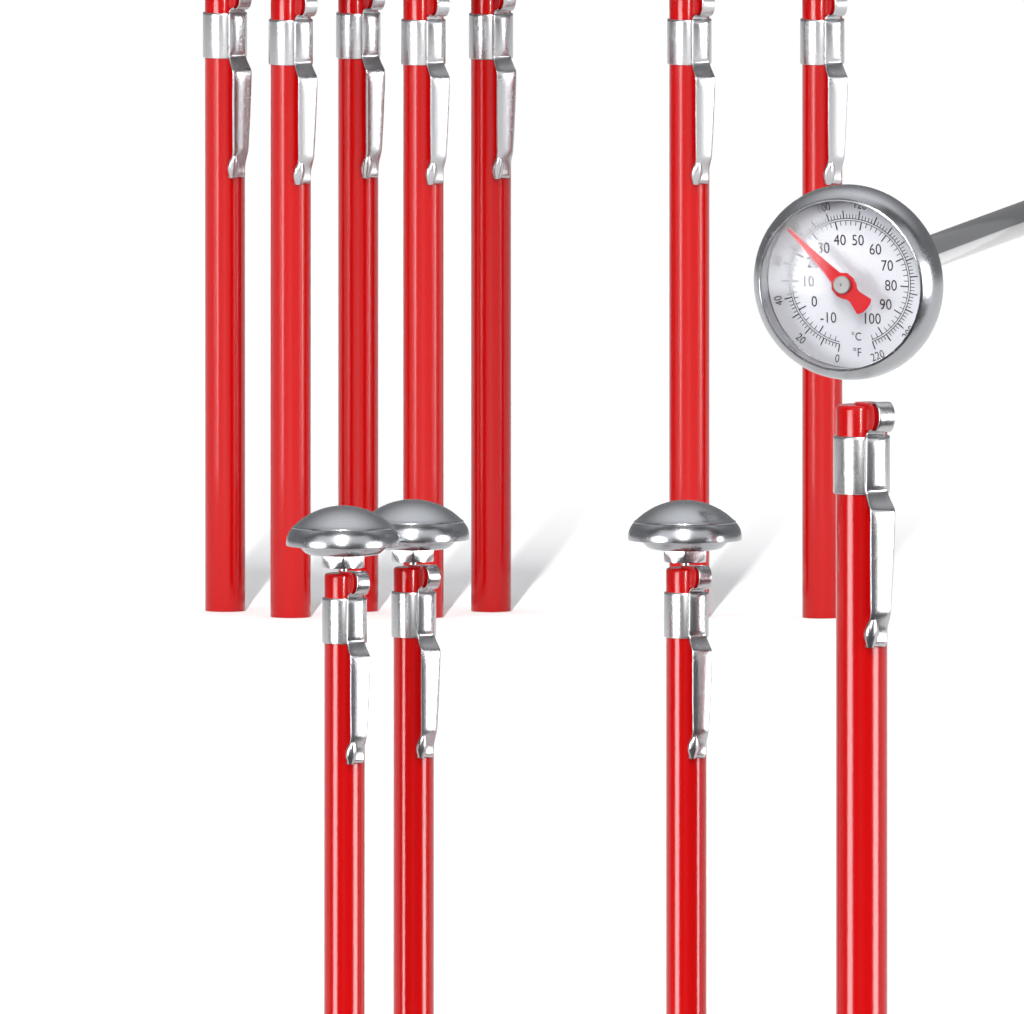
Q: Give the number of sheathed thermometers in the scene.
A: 10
